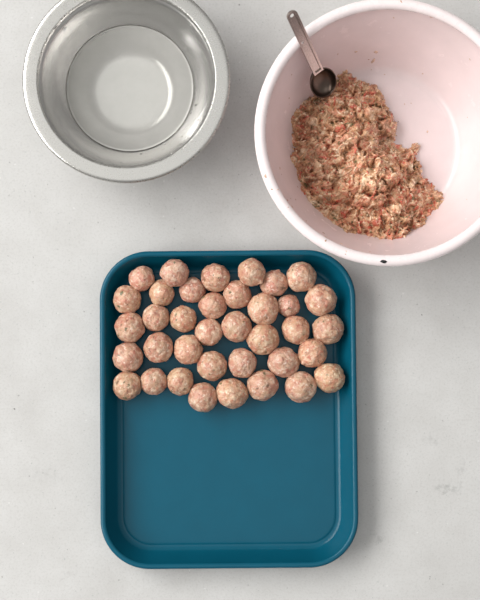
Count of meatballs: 37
